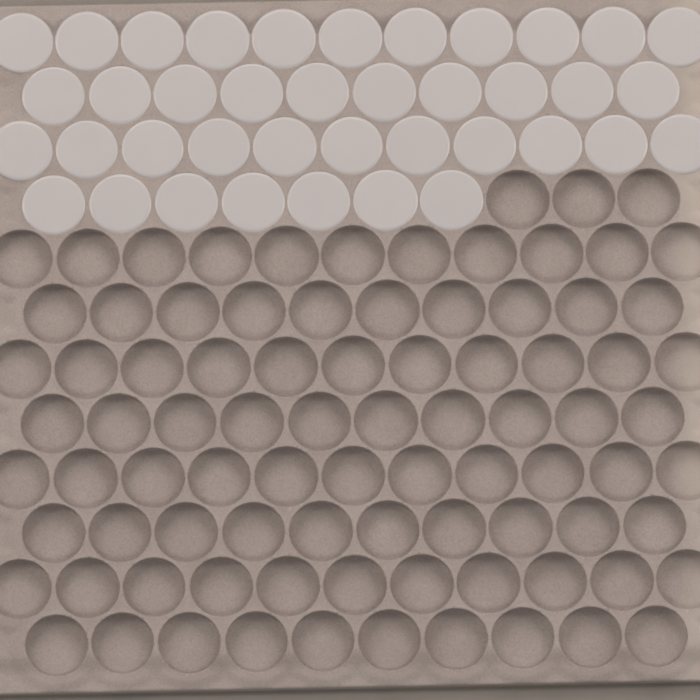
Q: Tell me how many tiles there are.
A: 39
